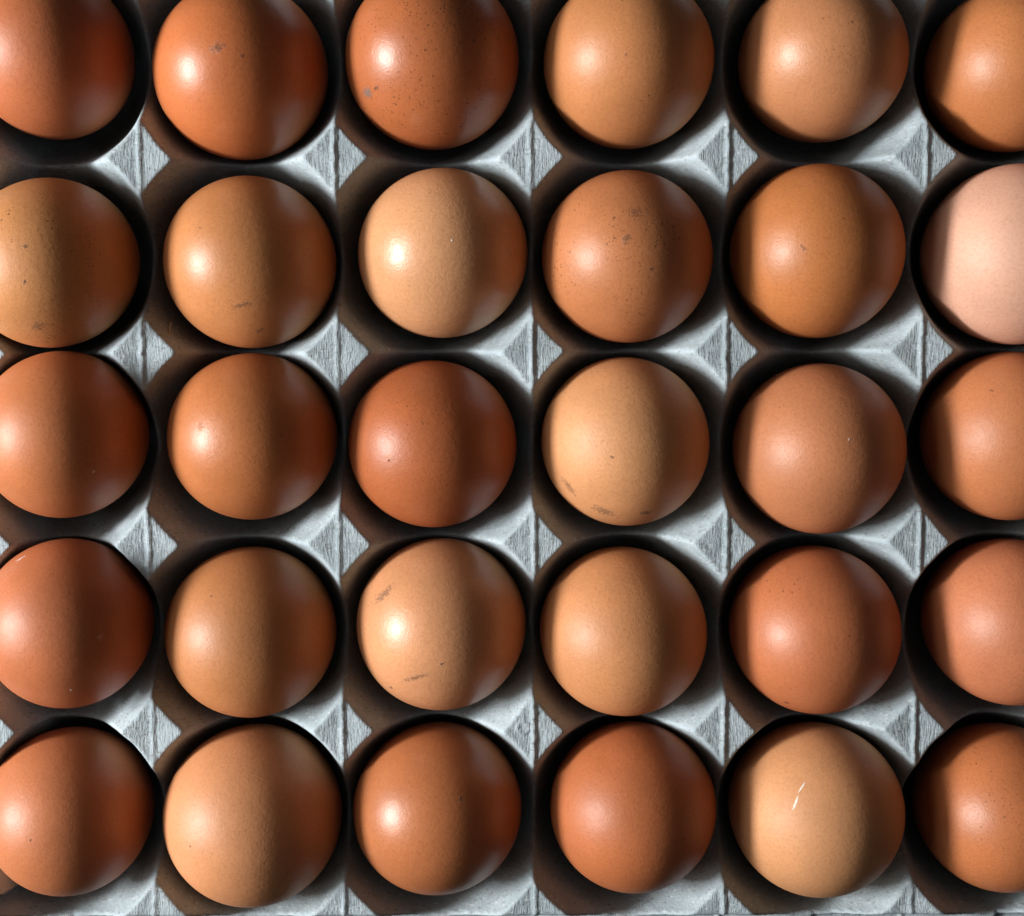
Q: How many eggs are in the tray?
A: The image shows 30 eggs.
